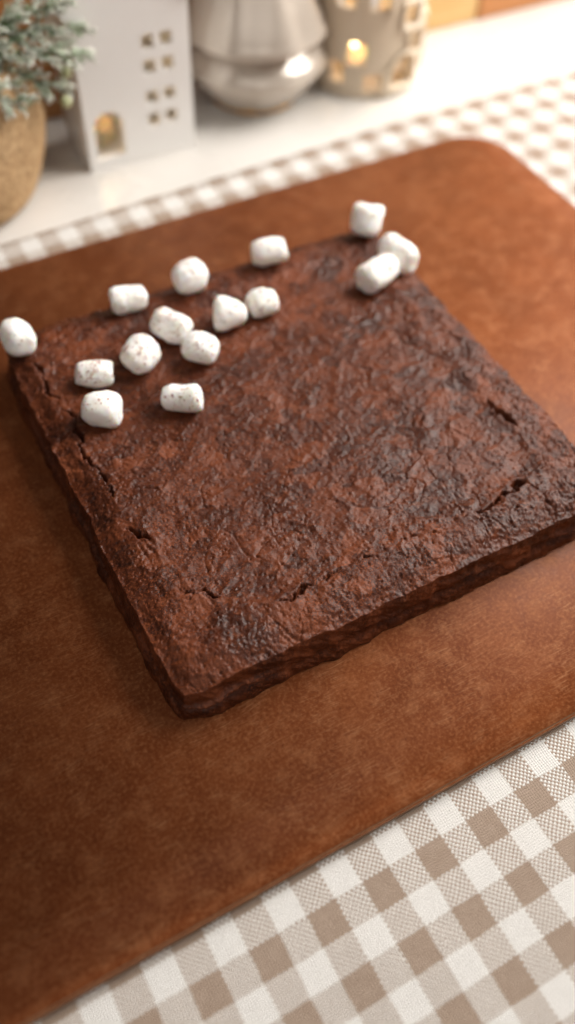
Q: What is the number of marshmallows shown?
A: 15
